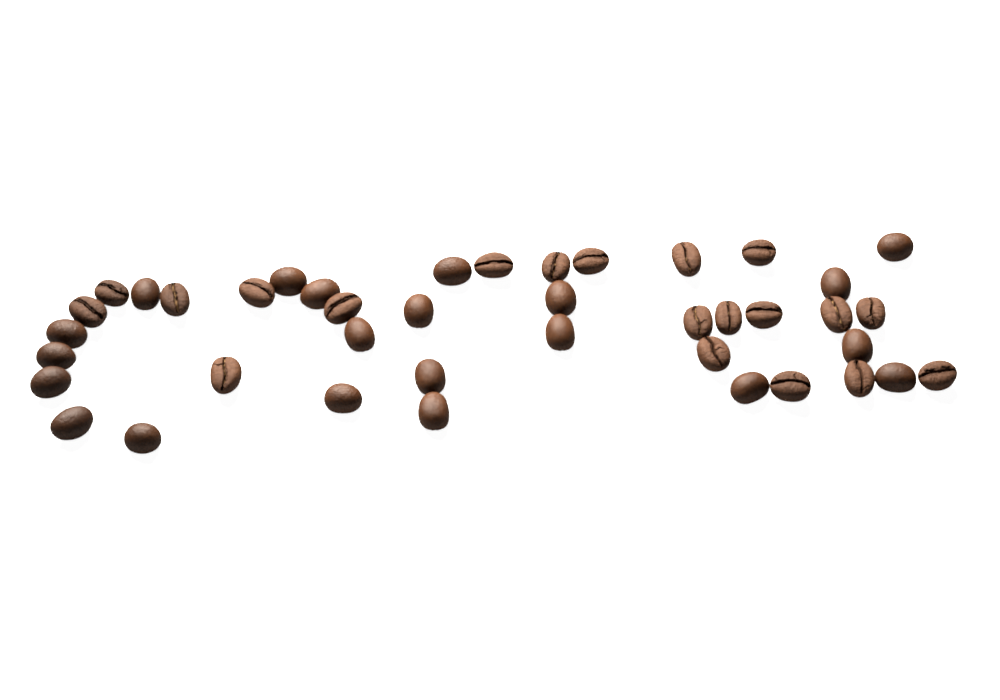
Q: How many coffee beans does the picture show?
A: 41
